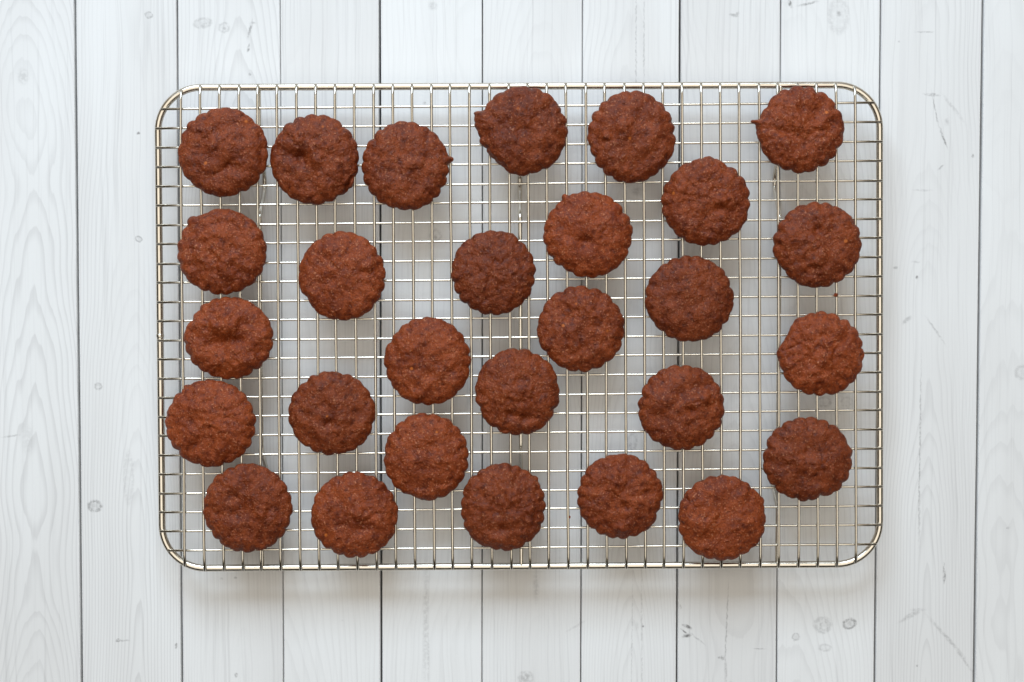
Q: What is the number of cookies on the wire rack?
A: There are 28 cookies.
